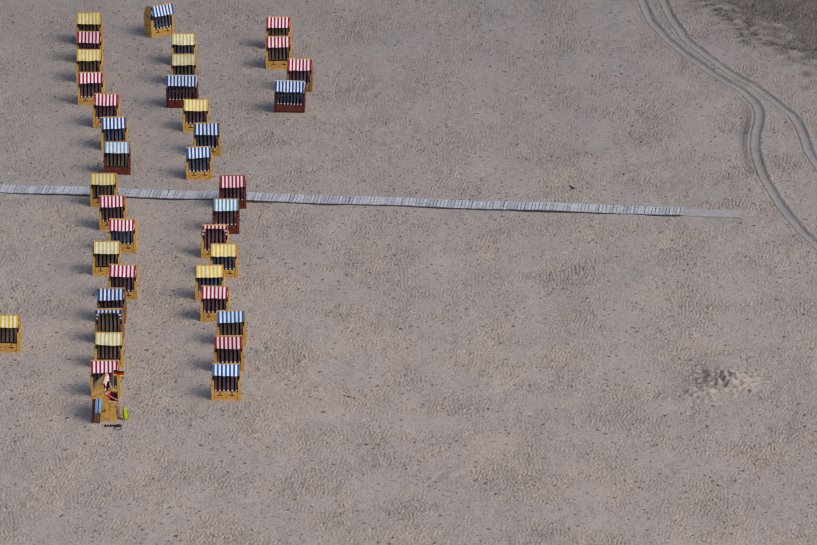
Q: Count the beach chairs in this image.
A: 38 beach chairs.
